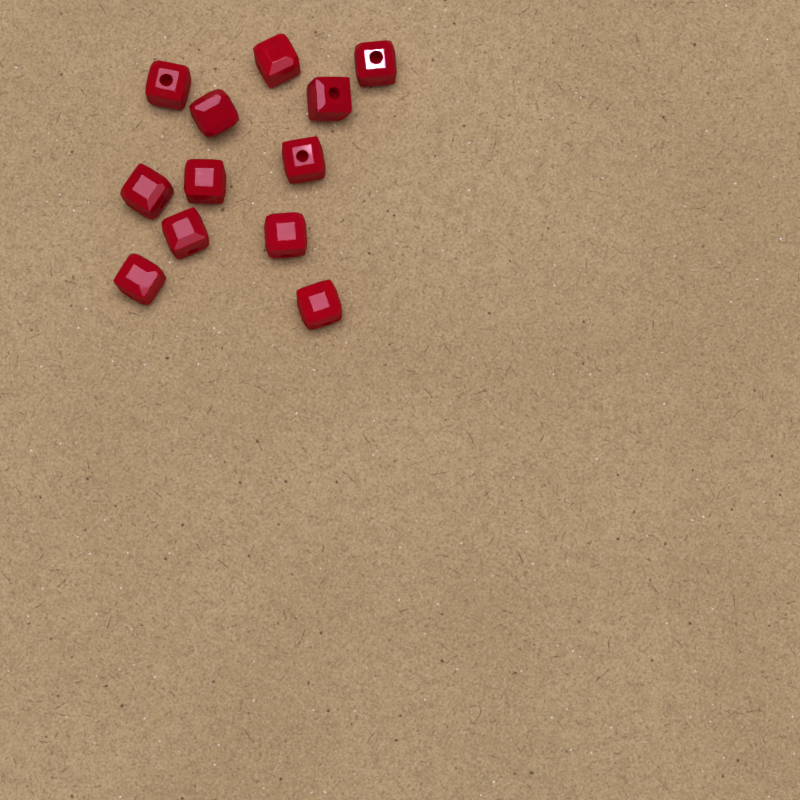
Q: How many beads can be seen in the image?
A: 12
